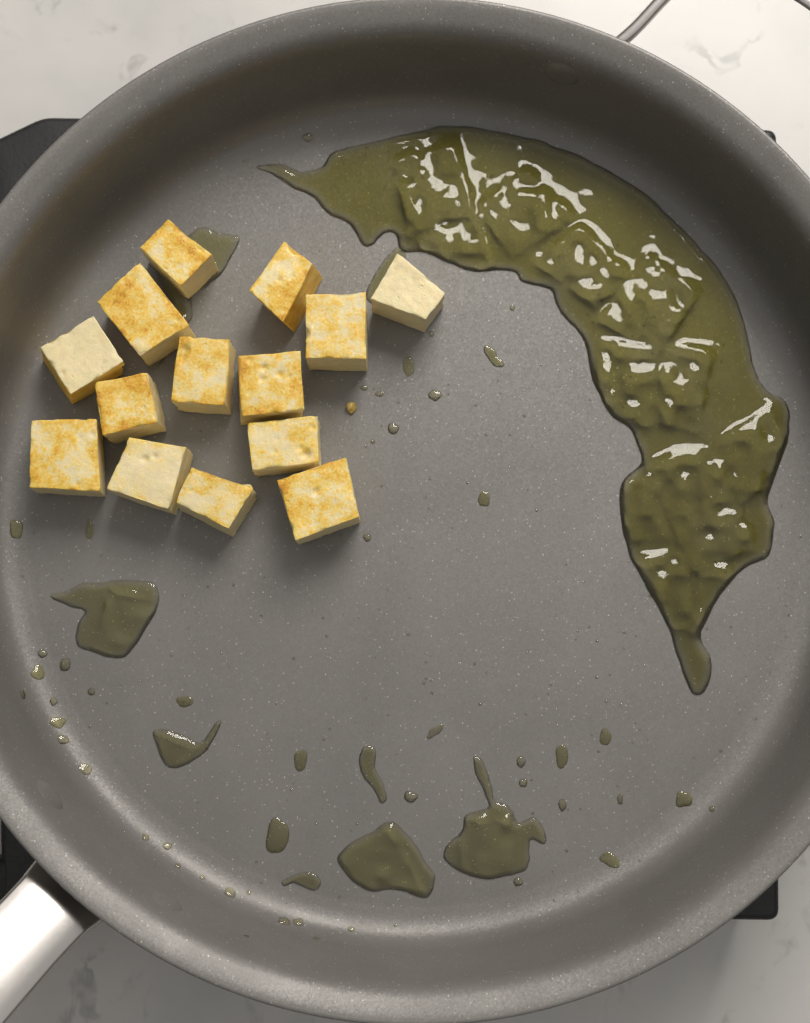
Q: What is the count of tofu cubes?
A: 14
